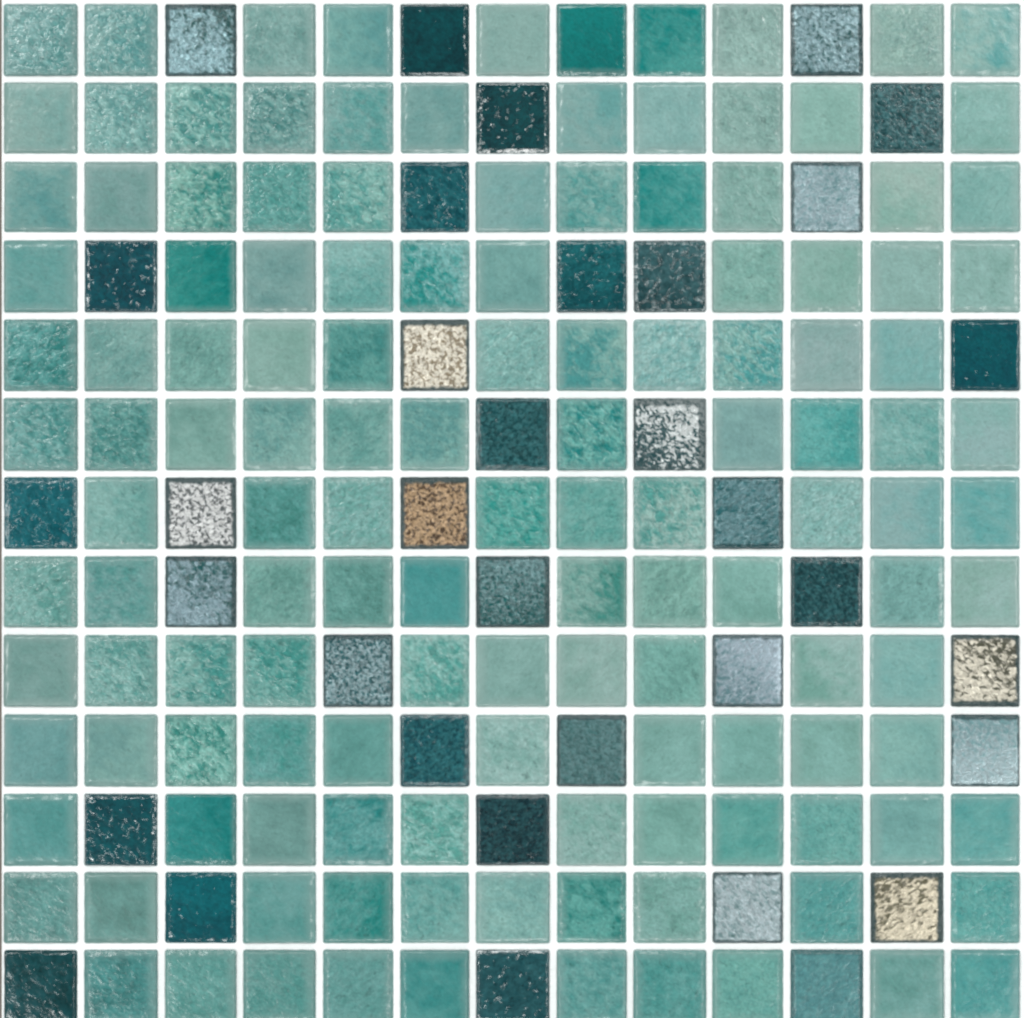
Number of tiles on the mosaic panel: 169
